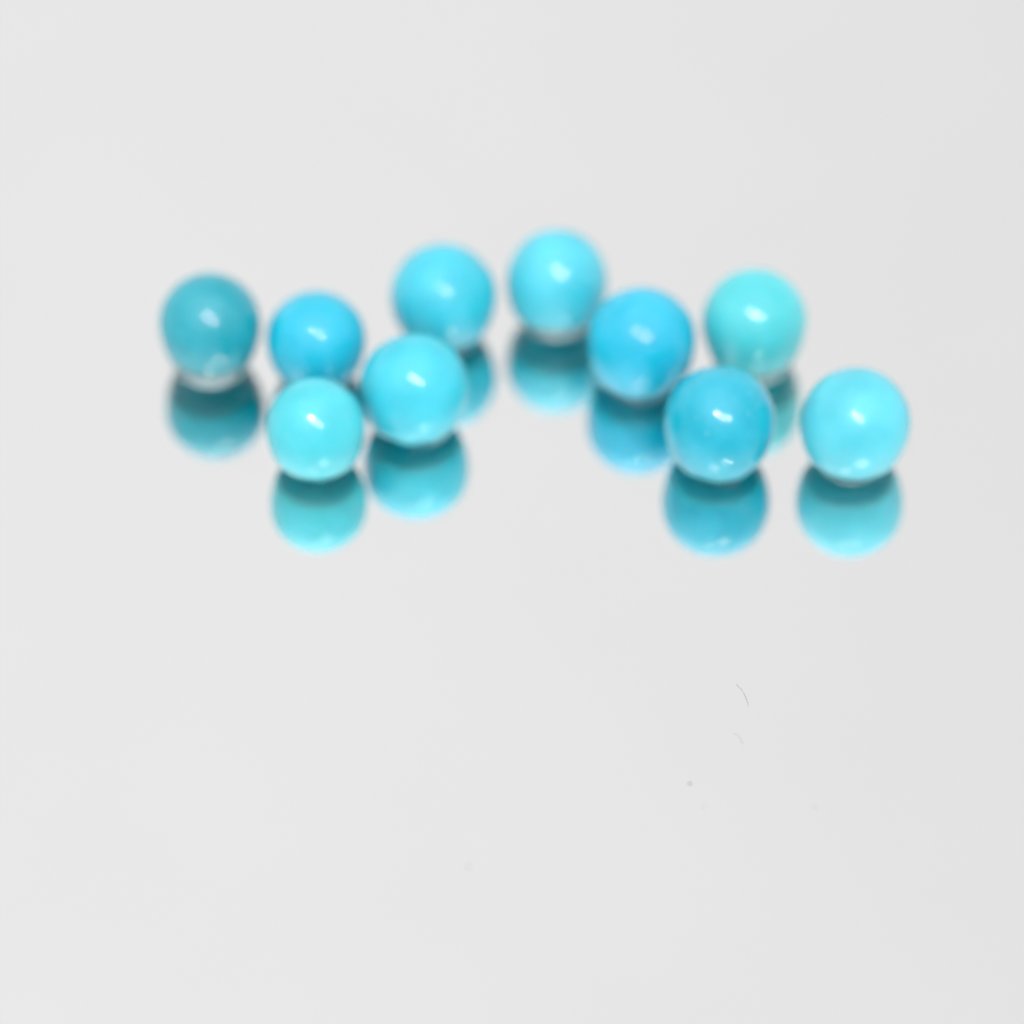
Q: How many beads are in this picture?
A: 10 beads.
